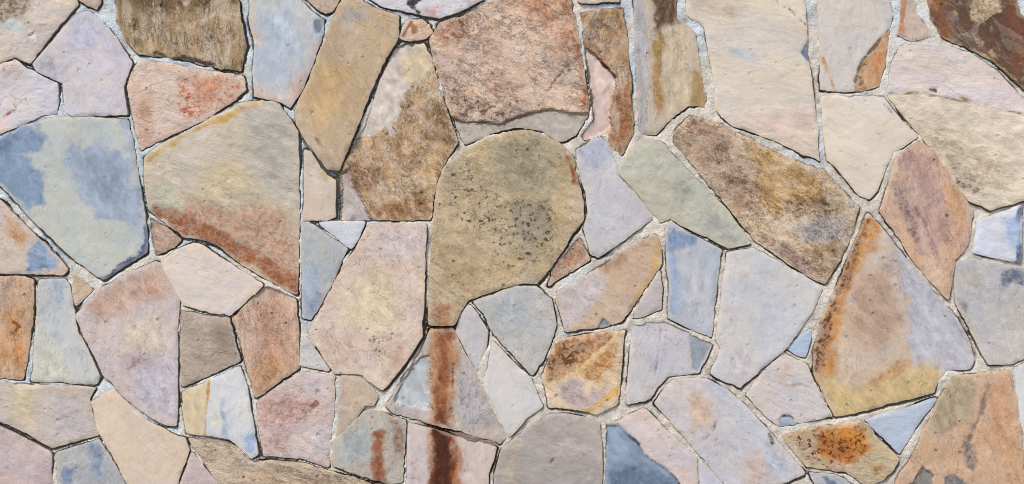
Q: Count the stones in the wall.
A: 79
